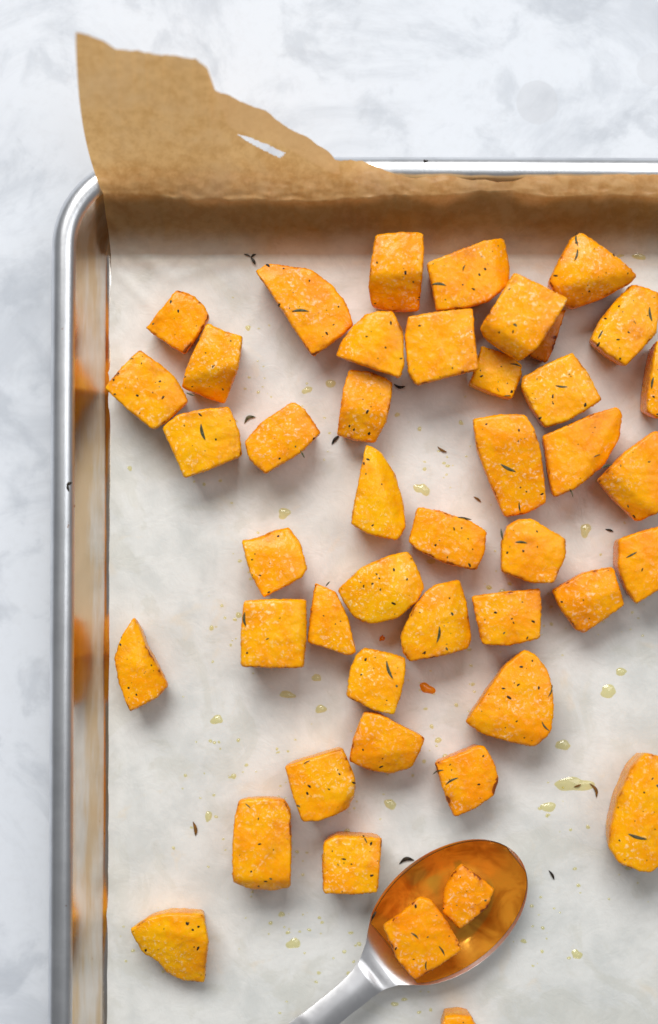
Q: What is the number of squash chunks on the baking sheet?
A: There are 45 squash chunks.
